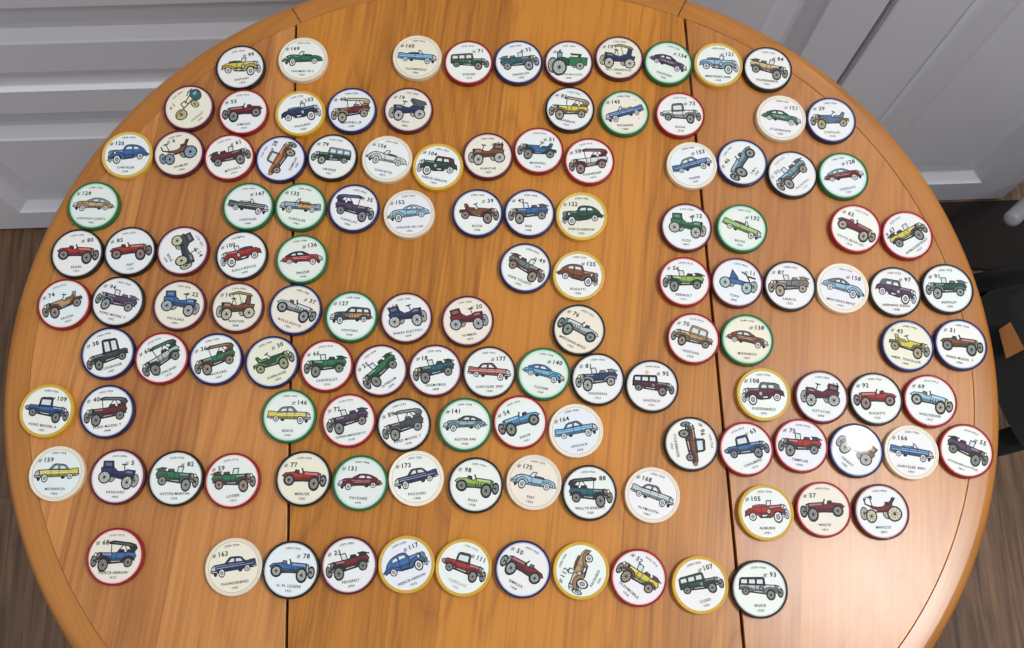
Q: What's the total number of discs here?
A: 126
